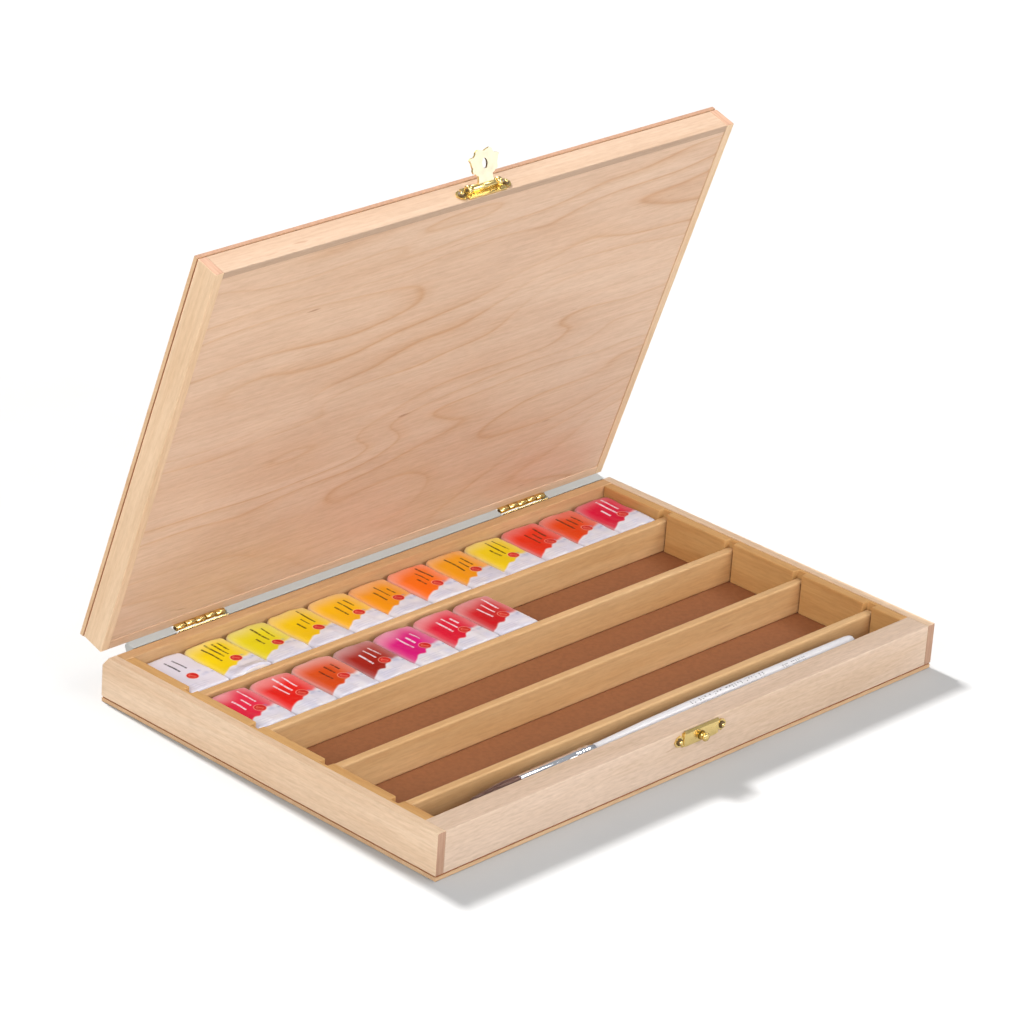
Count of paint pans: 19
